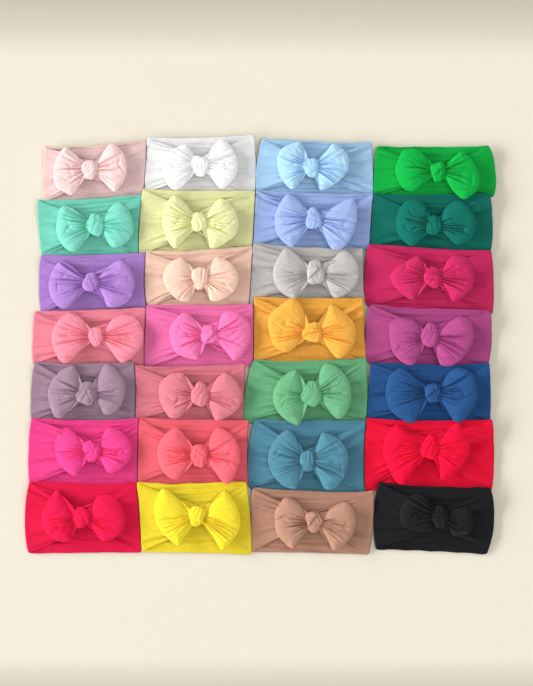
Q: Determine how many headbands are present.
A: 28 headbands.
